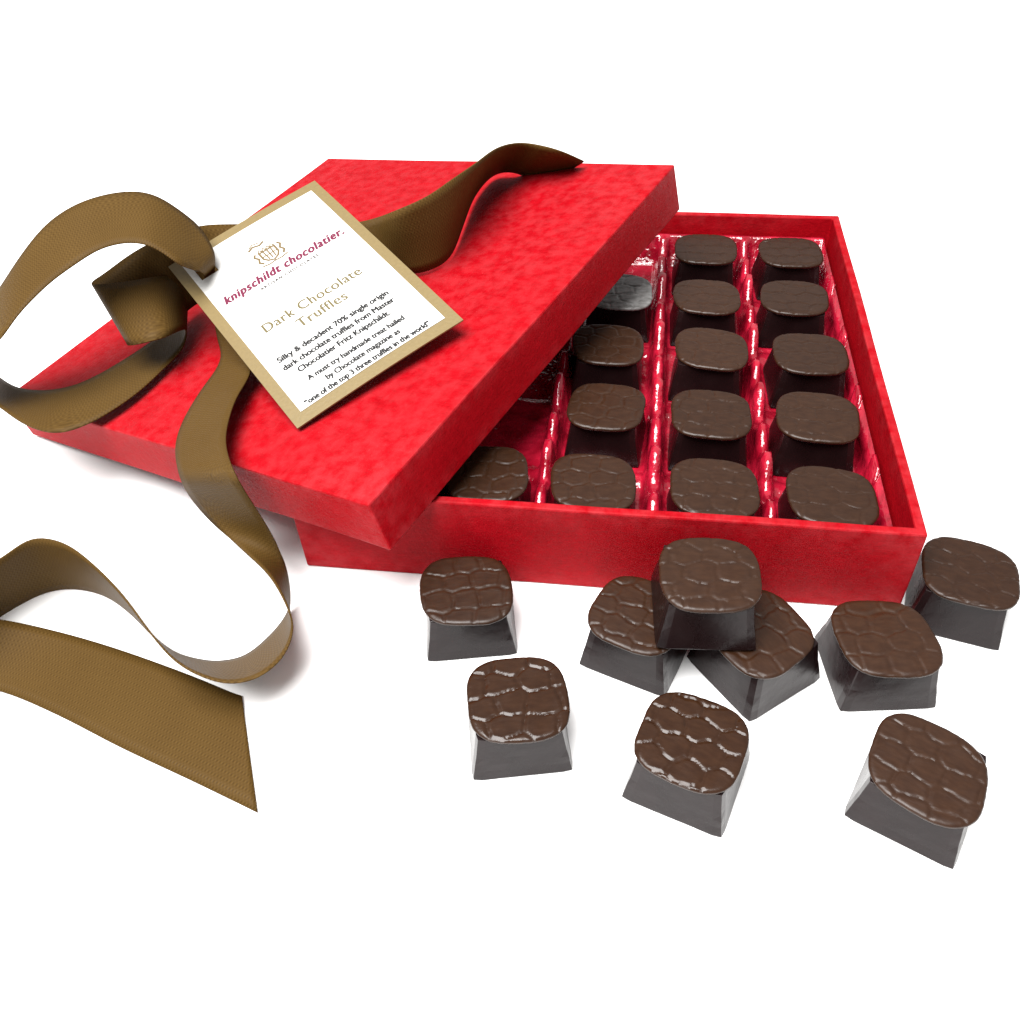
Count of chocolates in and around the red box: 24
